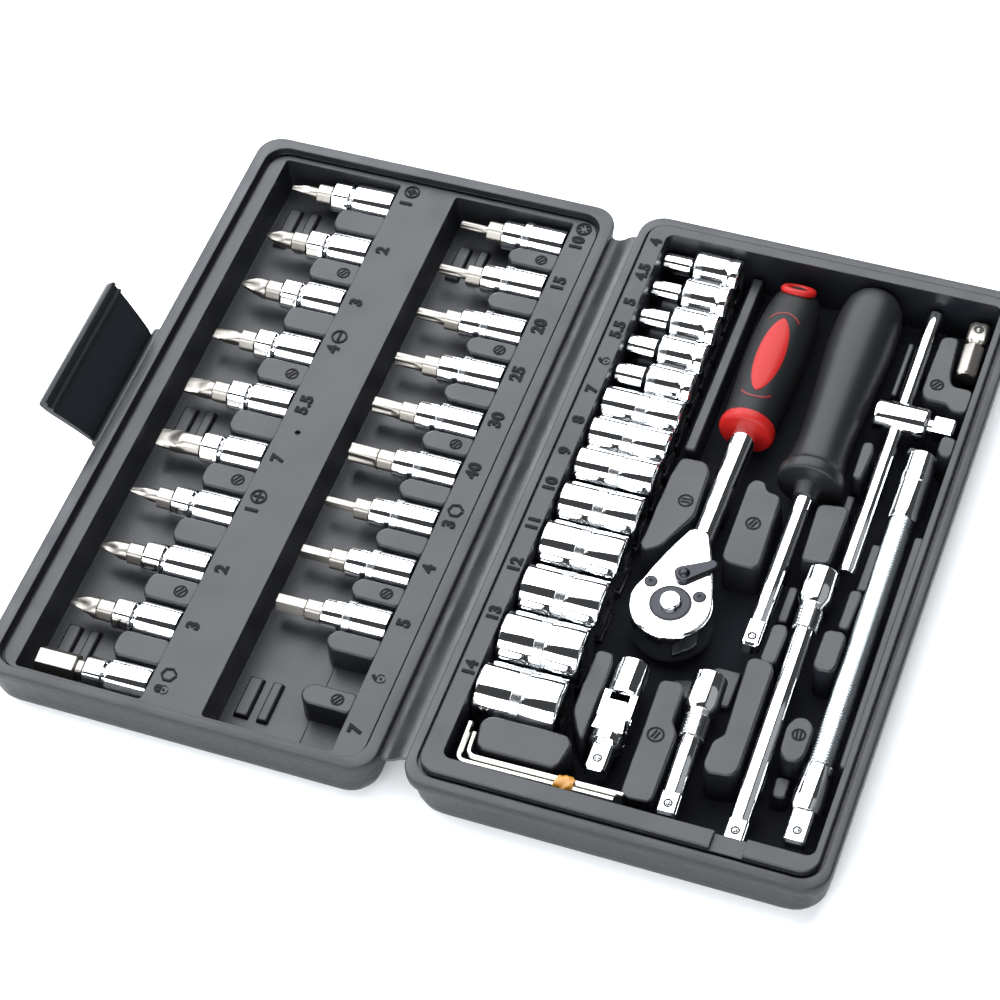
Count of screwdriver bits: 19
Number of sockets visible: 13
